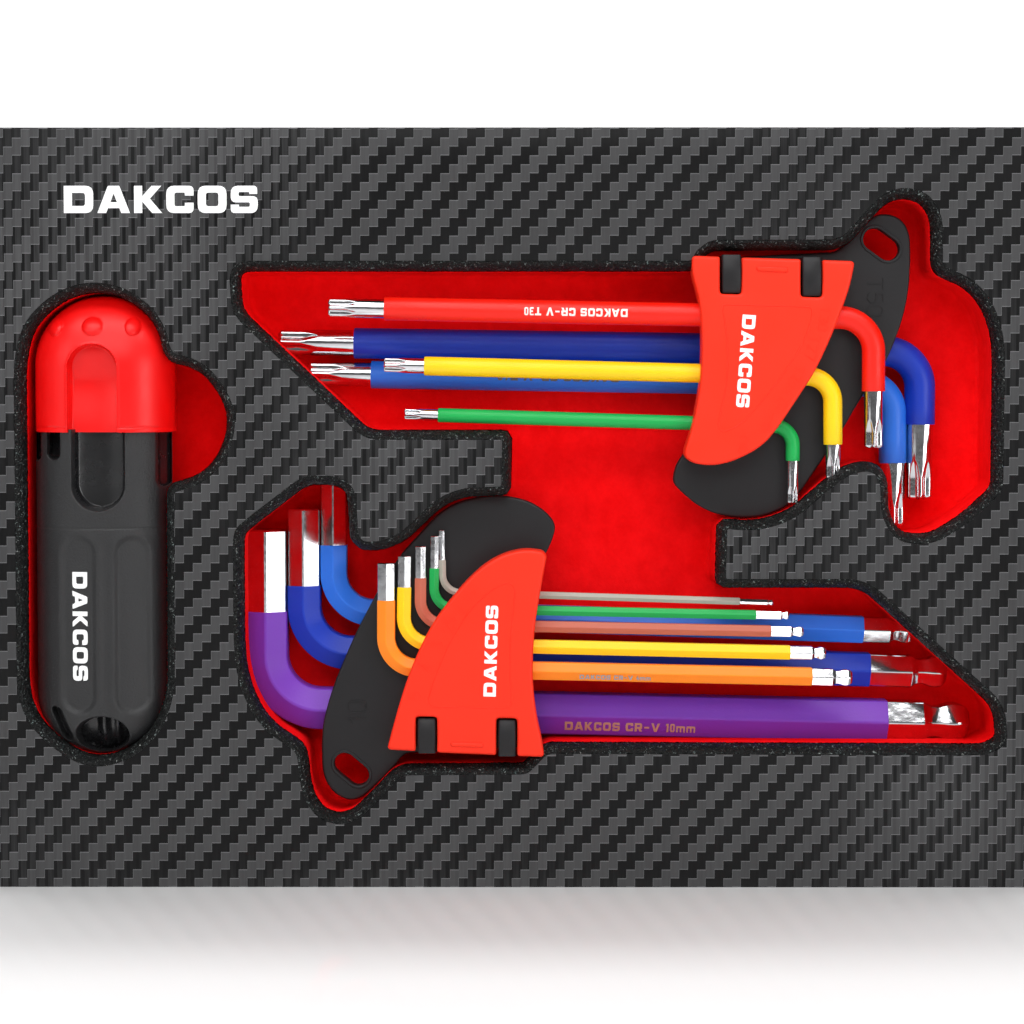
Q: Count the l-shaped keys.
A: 13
